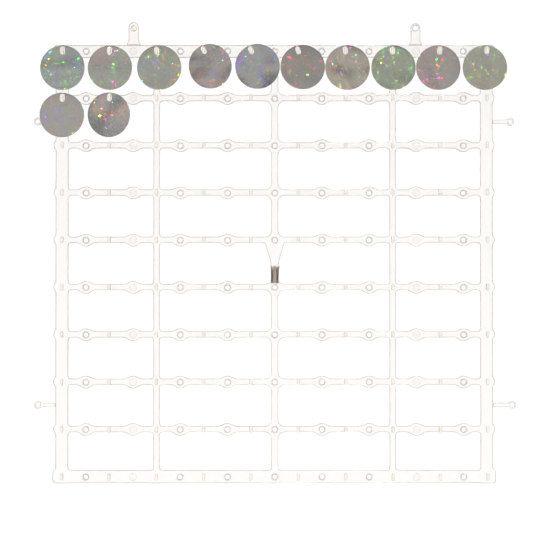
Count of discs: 12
